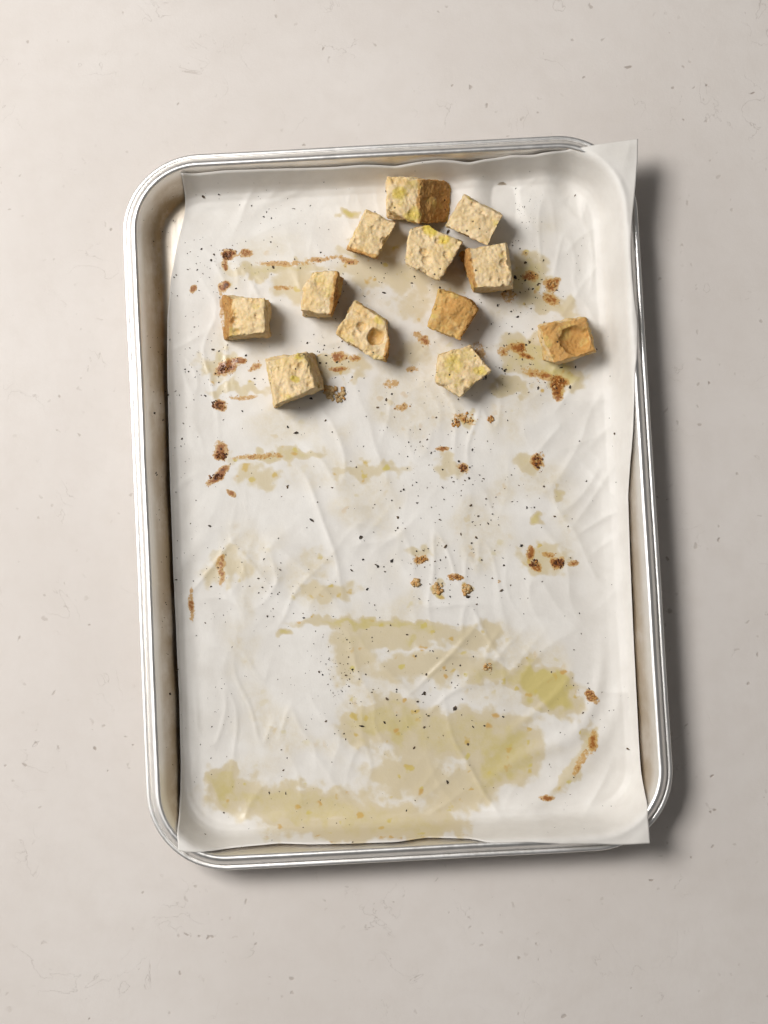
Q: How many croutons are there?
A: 12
